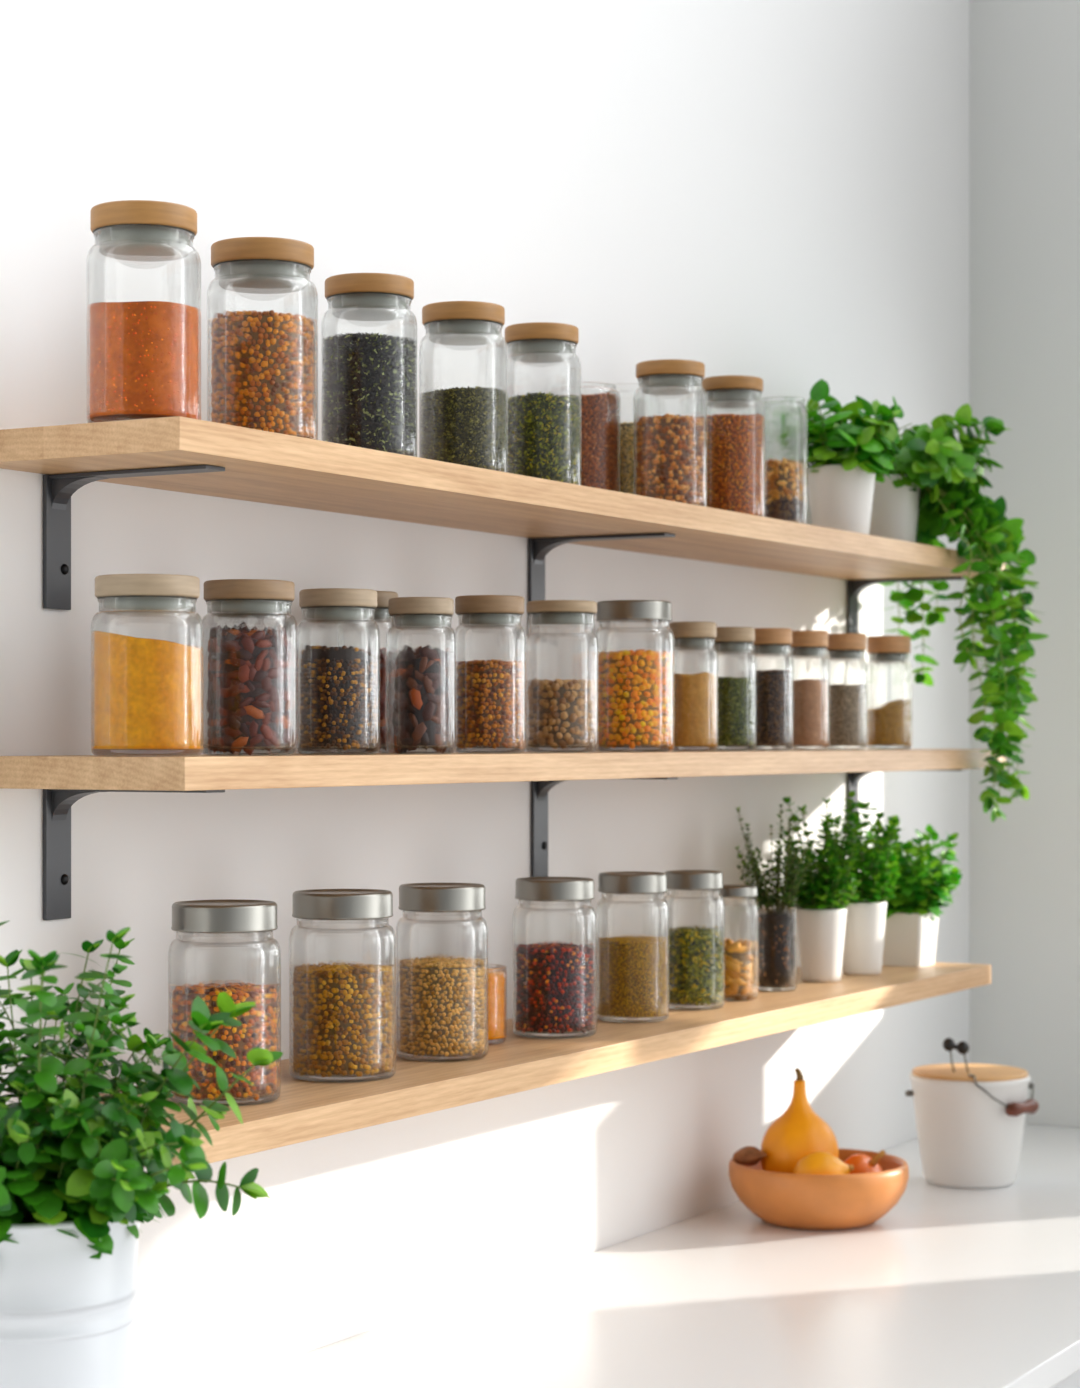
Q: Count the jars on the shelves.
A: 32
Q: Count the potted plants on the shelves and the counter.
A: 7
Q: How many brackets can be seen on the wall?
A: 6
